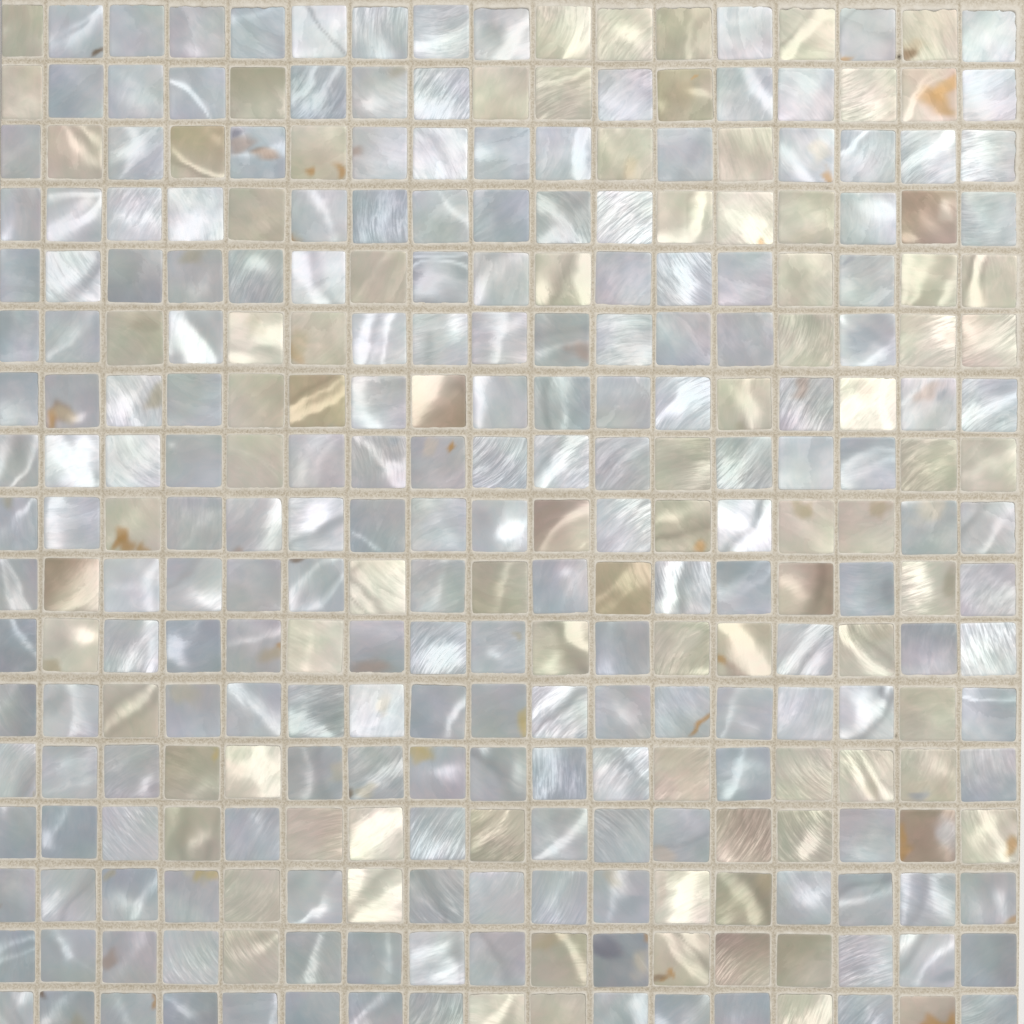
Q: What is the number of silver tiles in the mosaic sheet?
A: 200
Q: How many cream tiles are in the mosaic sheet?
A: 89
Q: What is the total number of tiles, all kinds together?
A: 289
